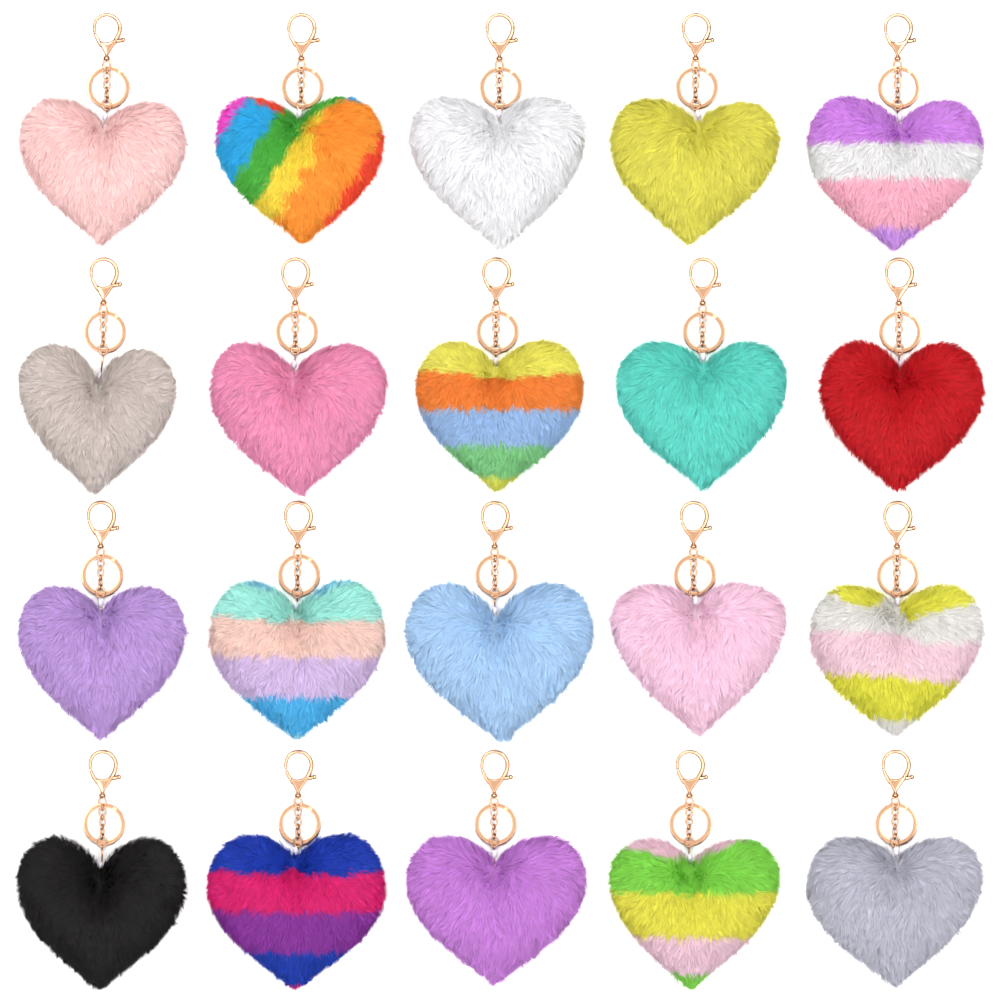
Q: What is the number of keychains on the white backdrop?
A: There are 20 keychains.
